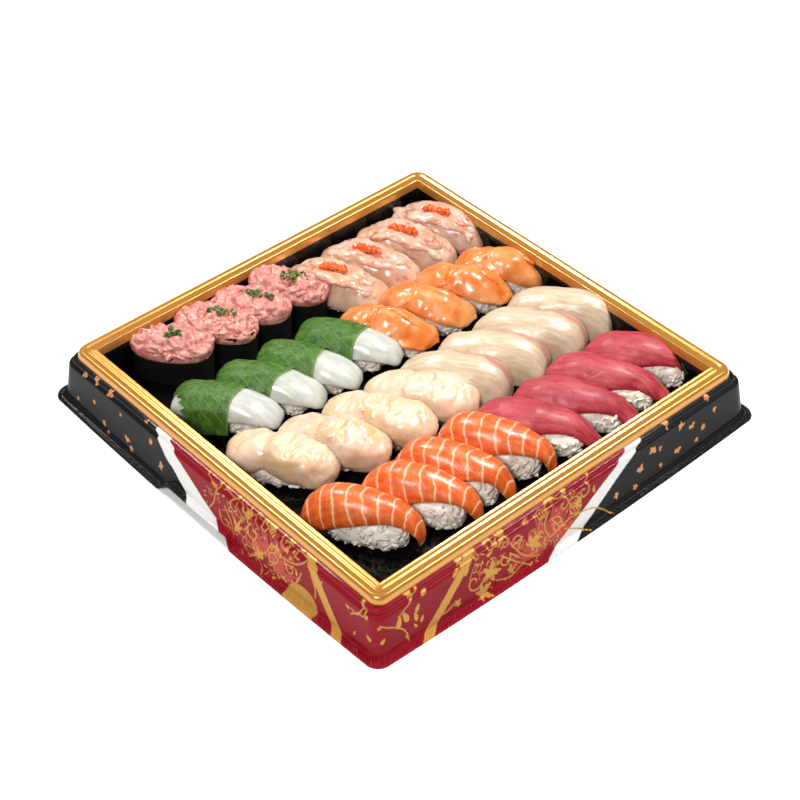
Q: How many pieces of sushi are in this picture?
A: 32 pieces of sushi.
